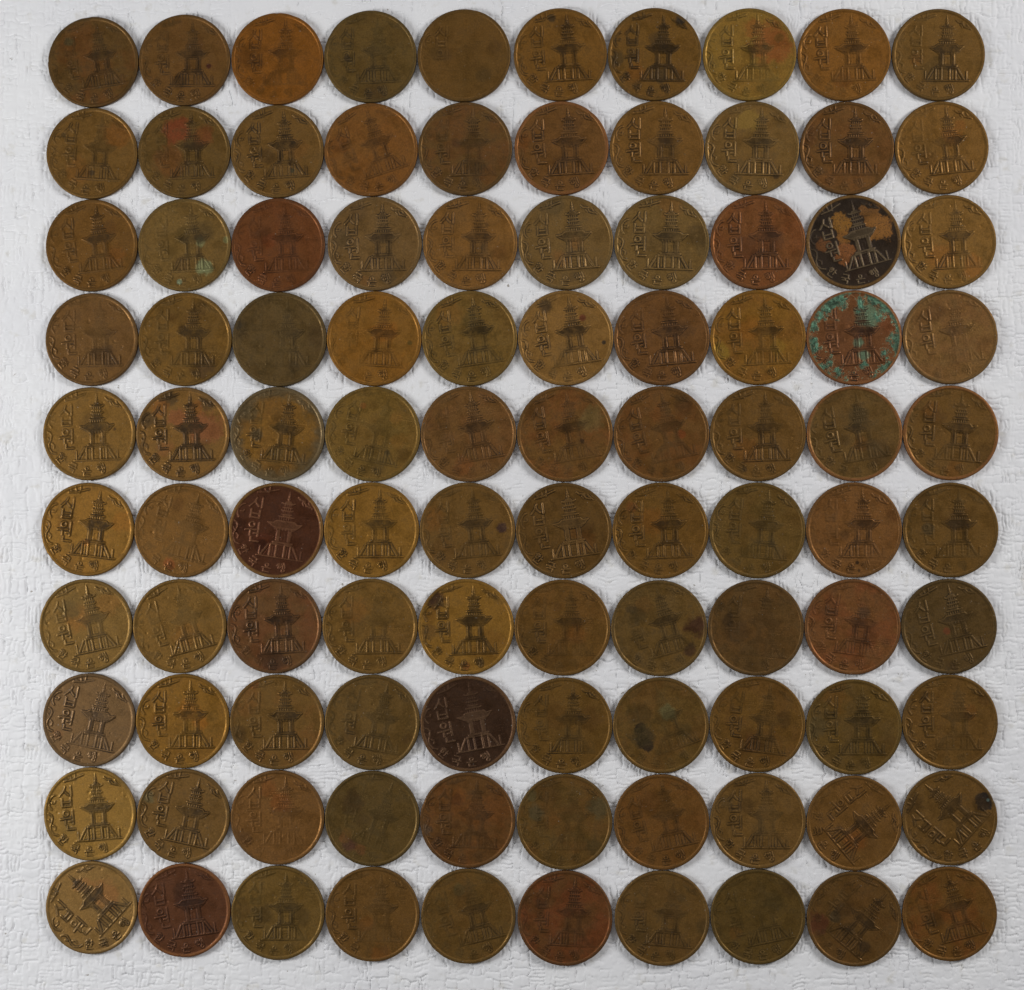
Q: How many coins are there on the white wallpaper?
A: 100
